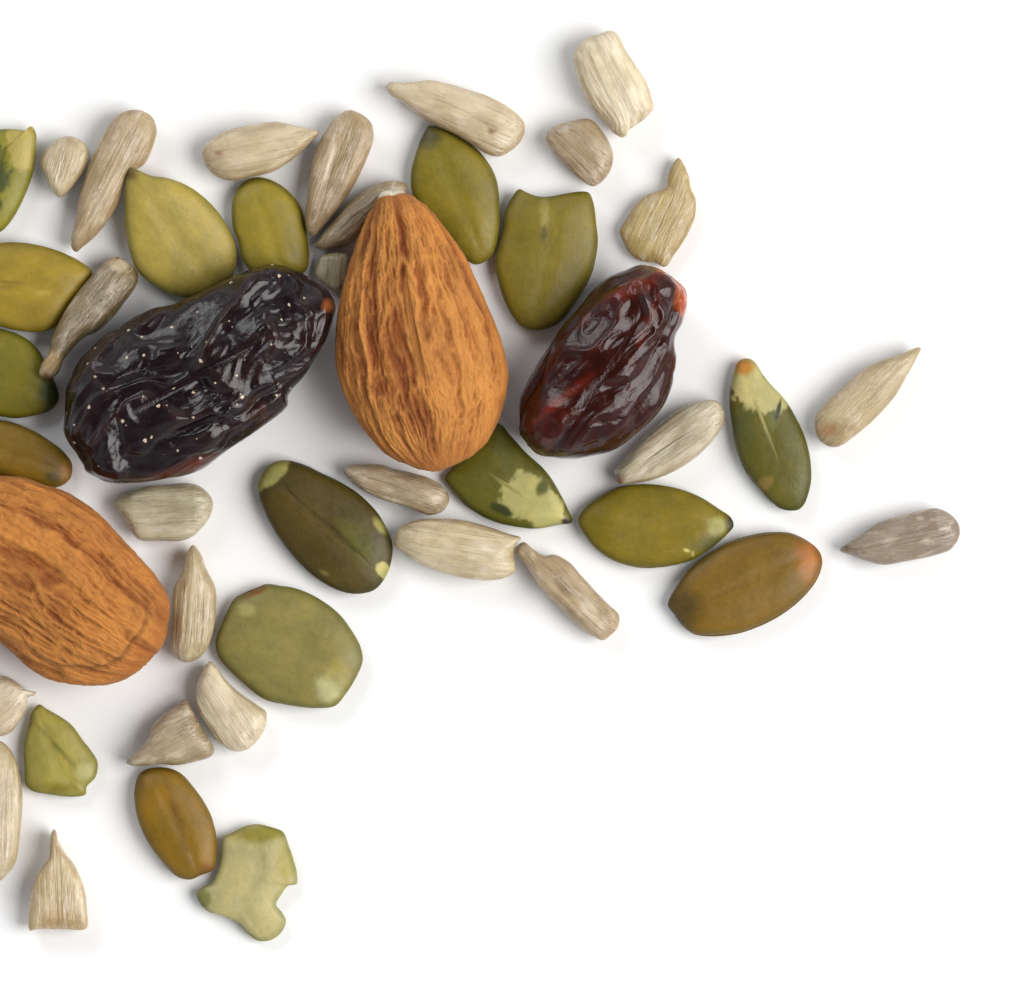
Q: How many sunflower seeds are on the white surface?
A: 24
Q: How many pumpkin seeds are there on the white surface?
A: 17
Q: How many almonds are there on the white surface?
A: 2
